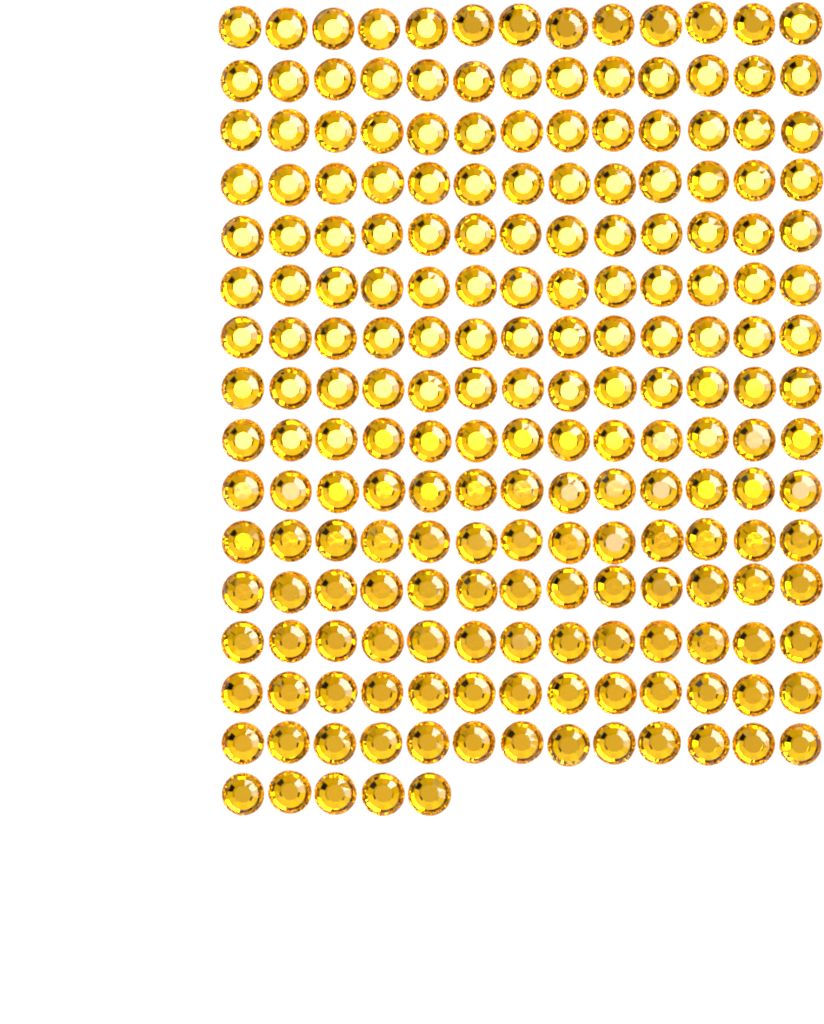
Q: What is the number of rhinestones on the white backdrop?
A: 200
